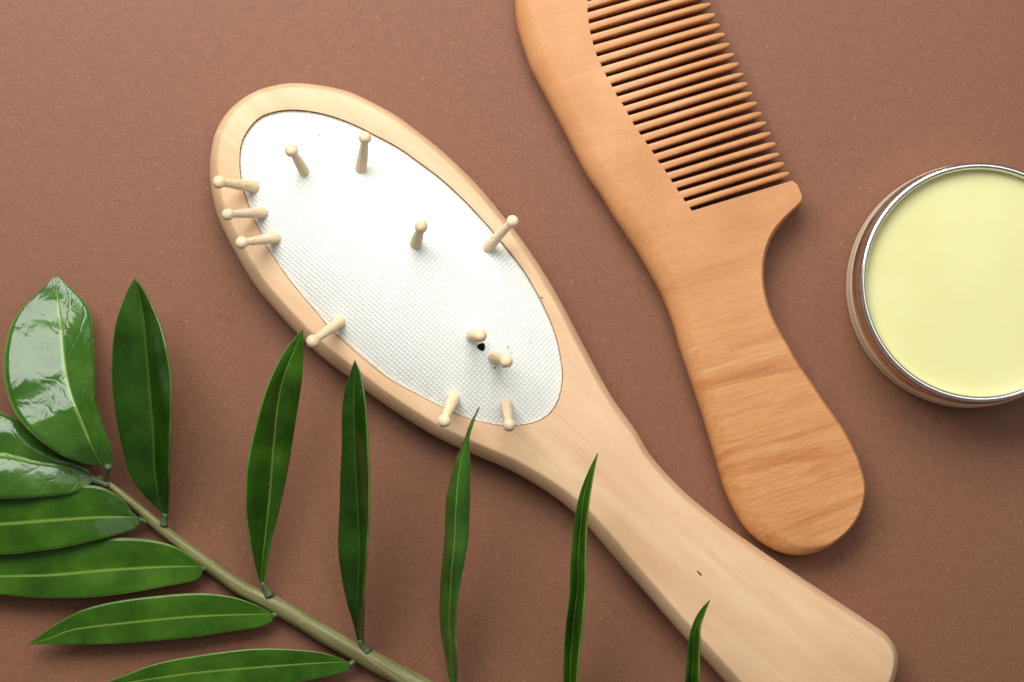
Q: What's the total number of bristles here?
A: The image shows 12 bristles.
